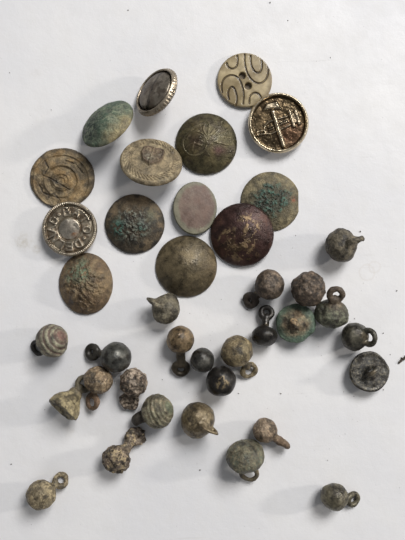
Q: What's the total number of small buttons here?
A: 25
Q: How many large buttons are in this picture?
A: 14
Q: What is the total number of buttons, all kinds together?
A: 39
